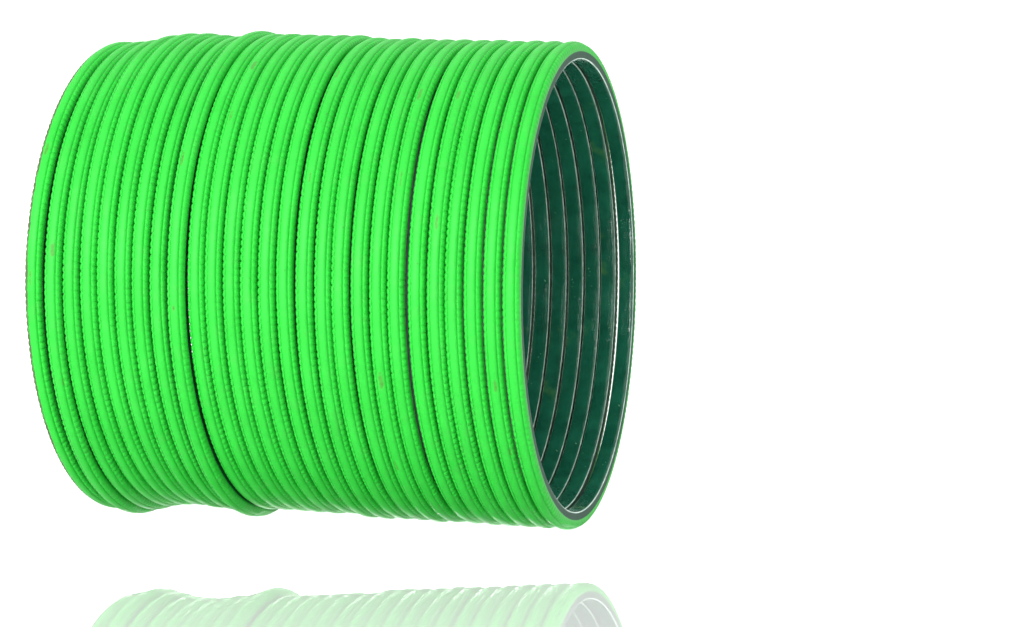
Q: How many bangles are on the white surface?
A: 27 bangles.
